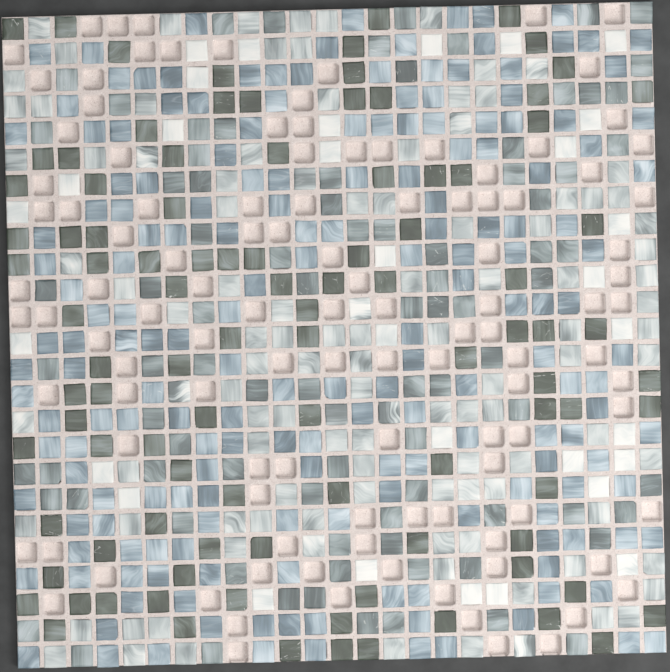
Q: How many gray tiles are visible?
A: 86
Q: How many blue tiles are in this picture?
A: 184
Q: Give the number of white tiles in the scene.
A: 143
